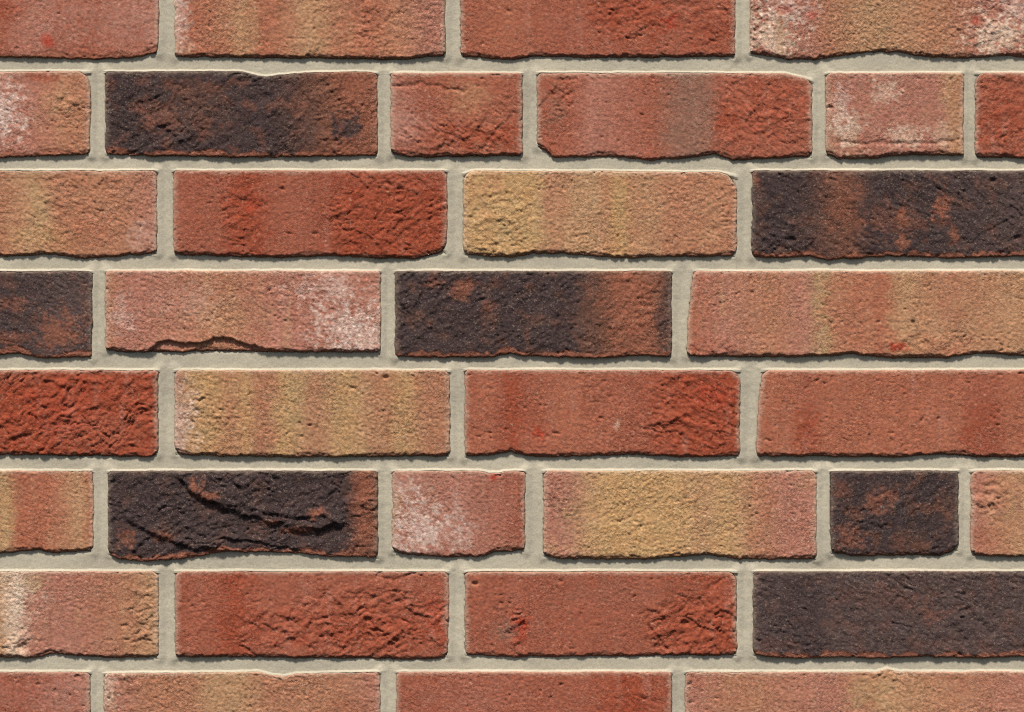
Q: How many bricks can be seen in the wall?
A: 36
